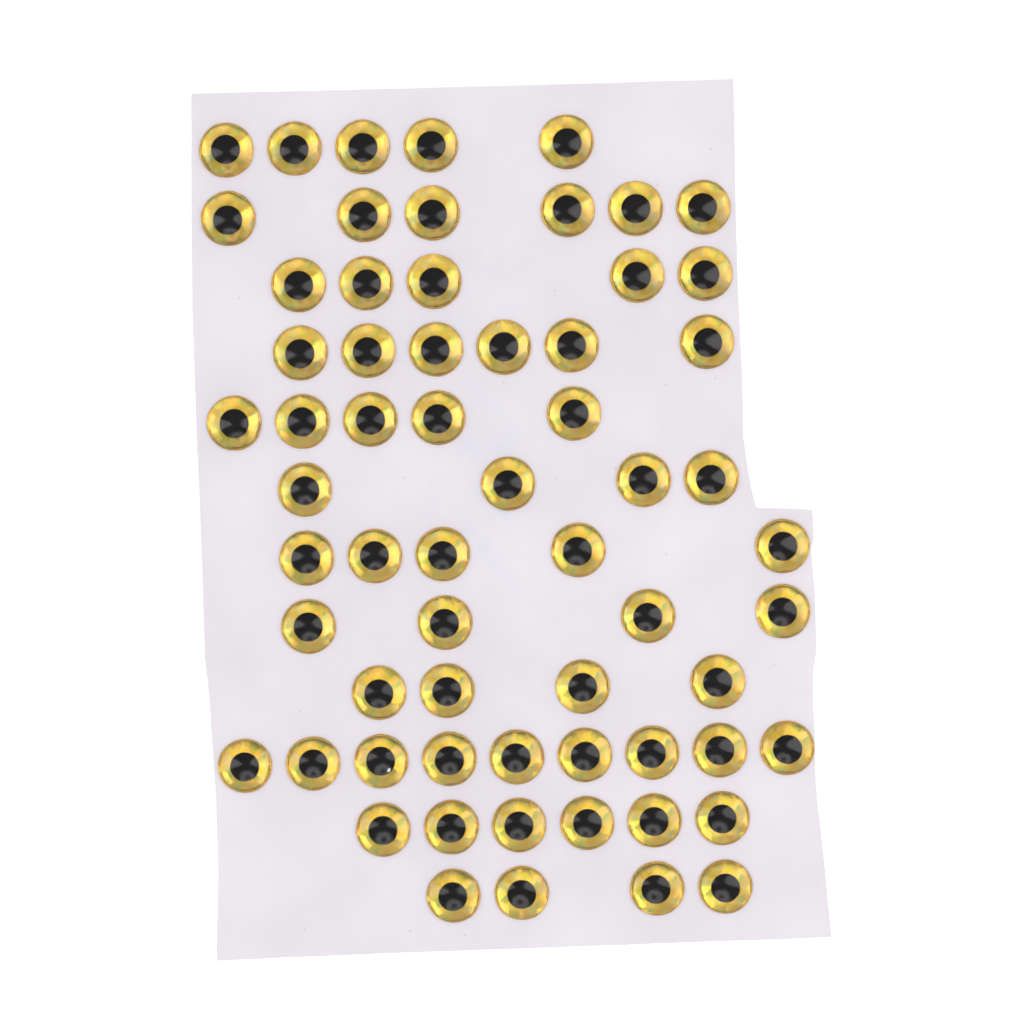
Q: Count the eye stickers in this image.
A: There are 63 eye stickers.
